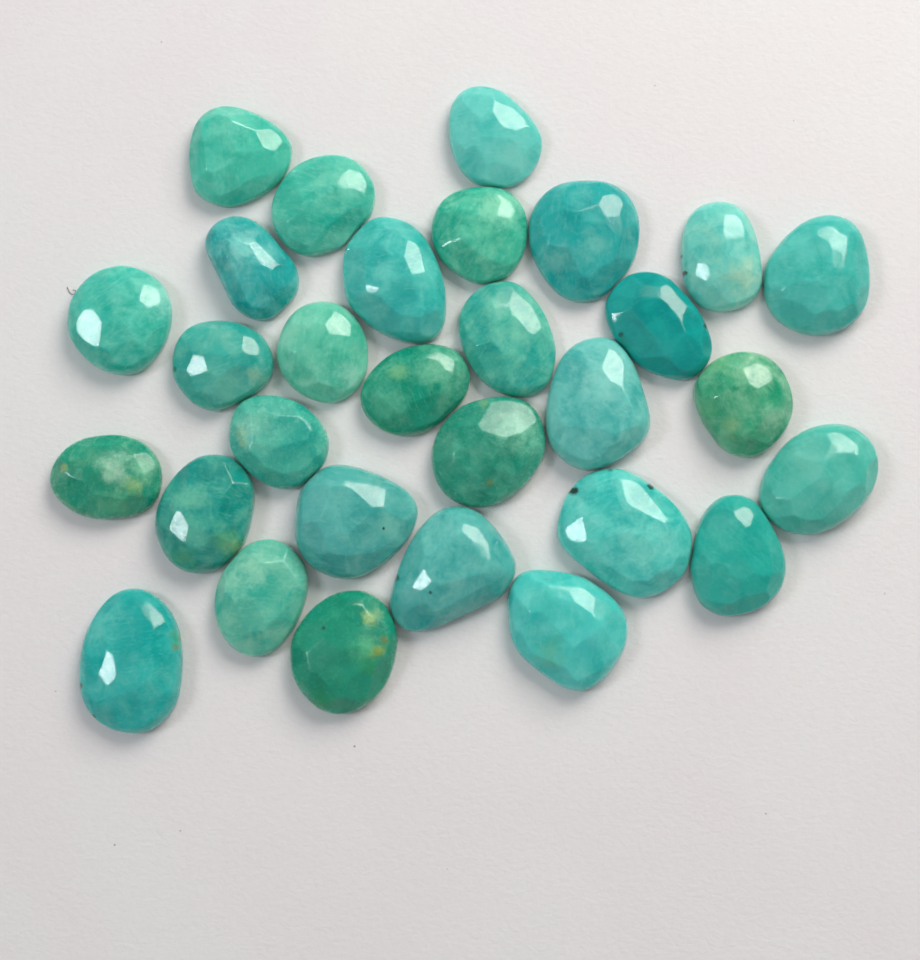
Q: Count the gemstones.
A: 30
